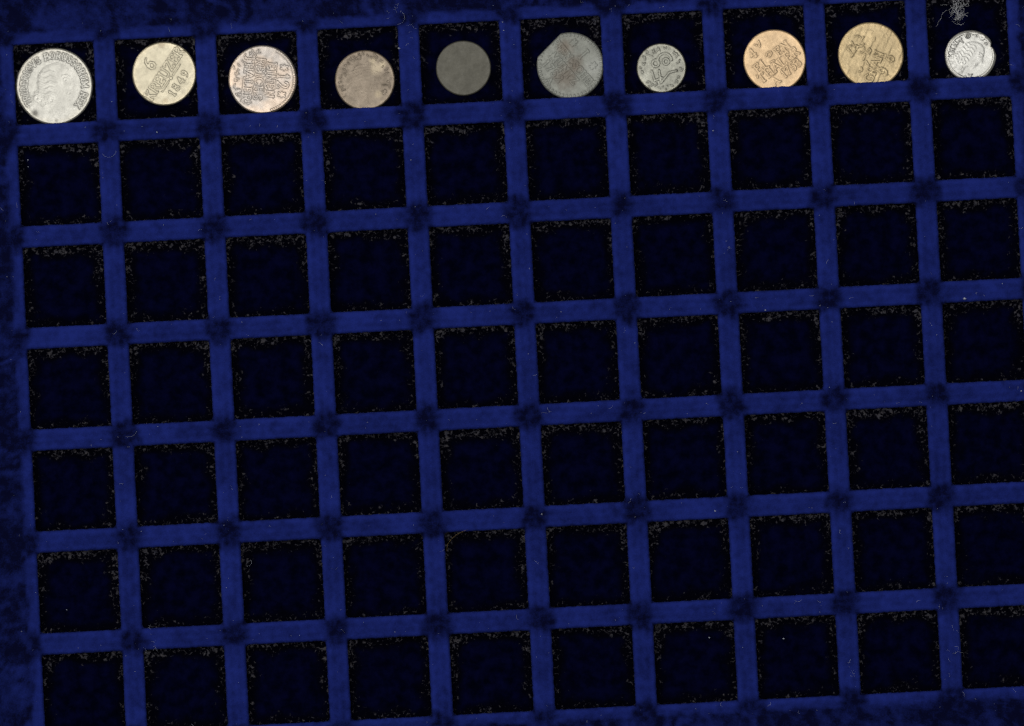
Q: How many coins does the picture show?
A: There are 10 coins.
